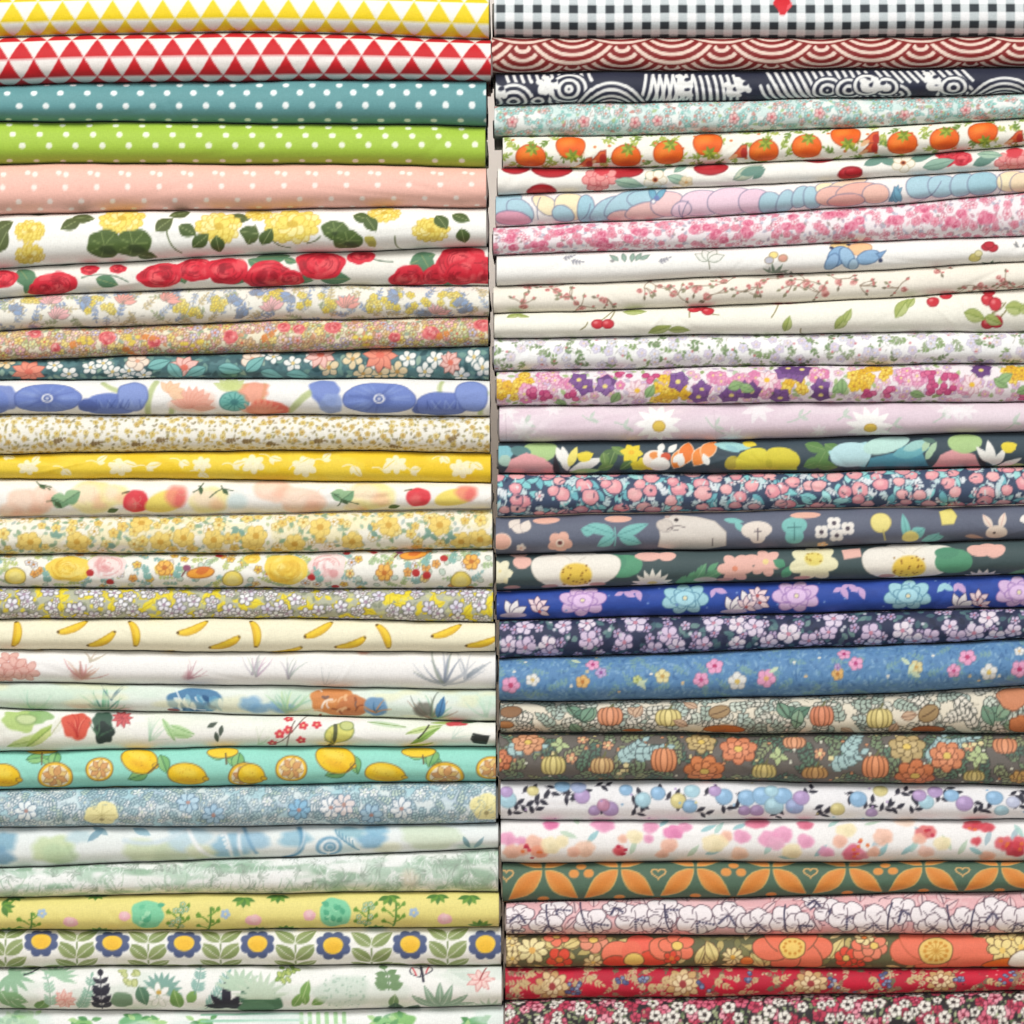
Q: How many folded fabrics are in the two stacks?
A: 59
